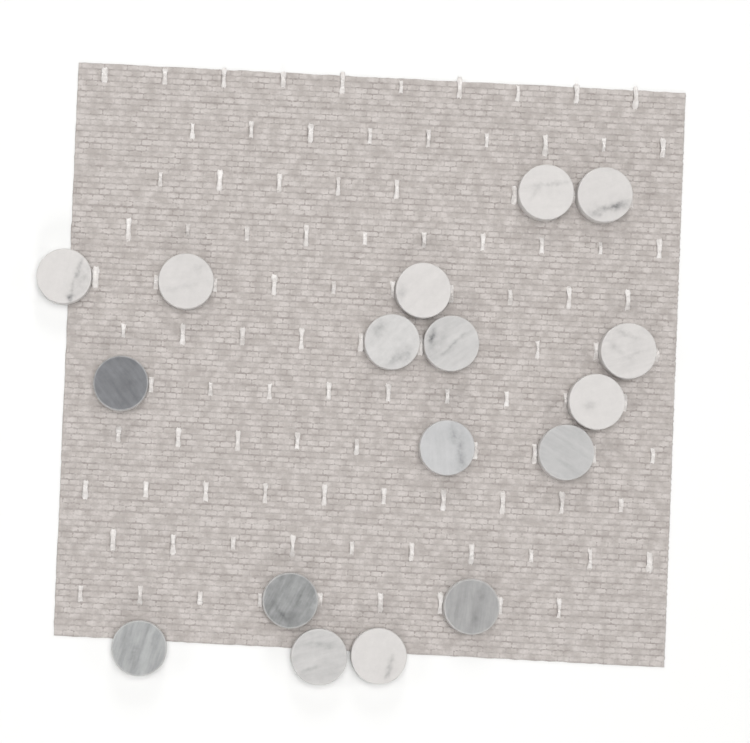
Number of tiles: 17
